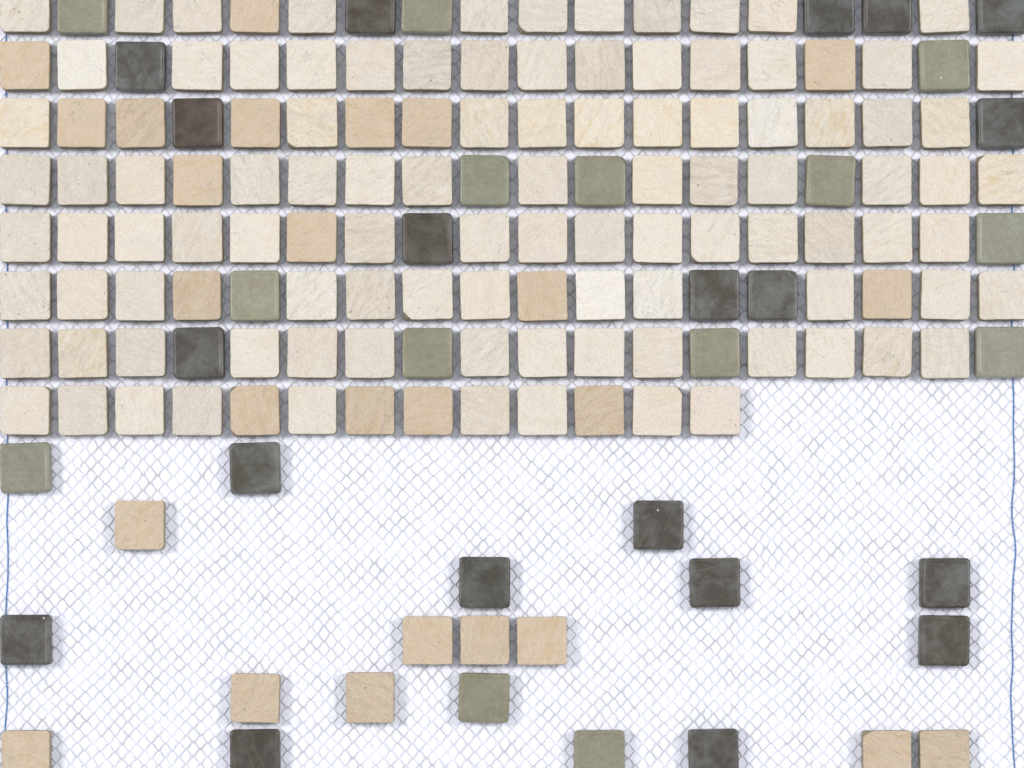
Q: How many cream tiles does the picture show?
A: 100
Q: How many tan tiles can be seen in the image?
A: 26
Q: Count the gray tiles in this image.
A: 20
